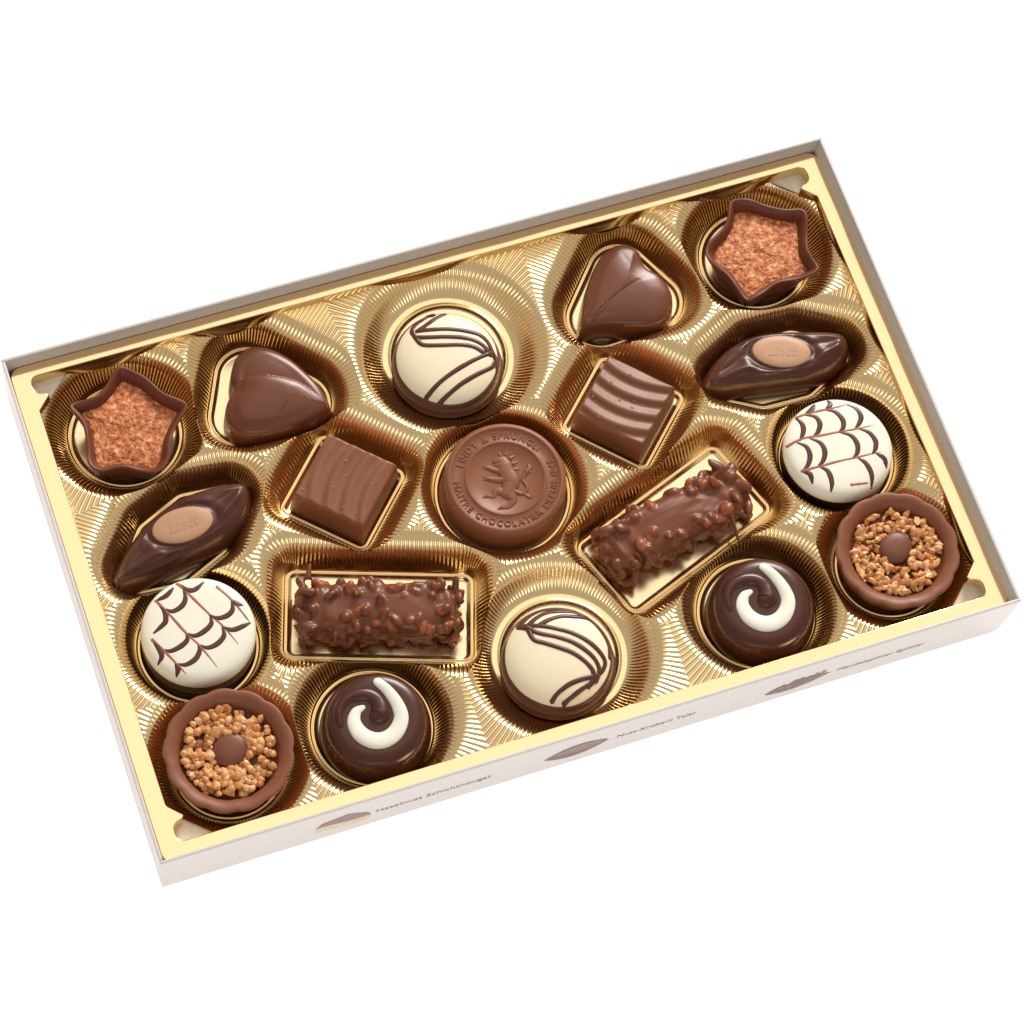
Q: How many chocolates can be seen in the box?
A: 19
